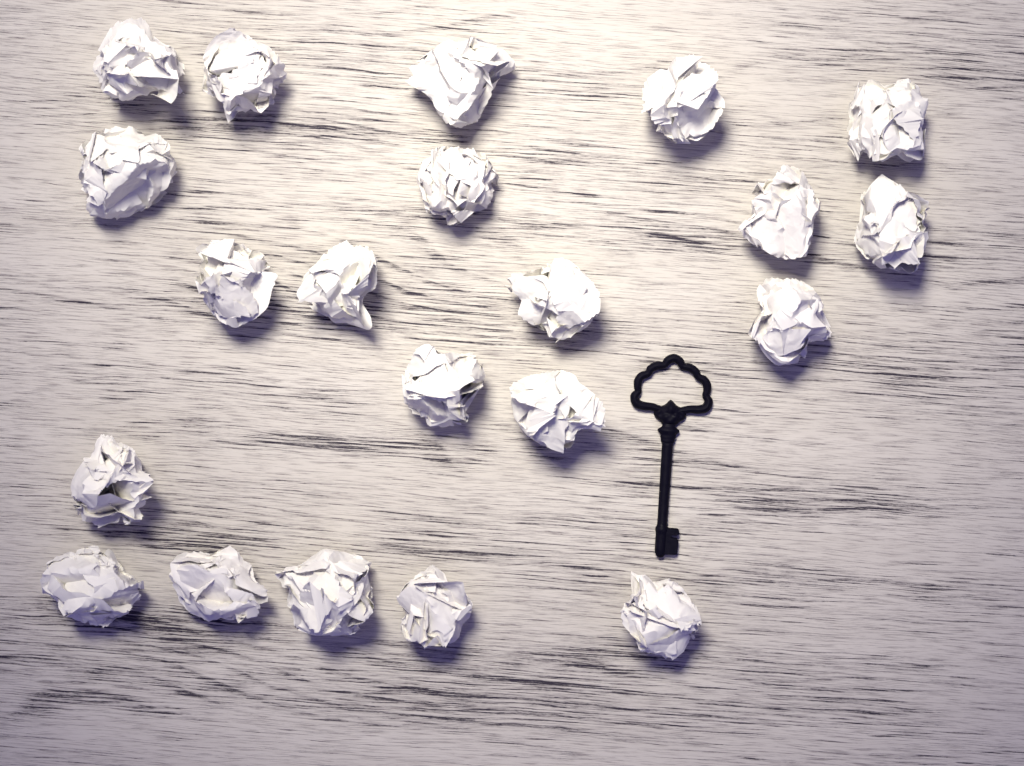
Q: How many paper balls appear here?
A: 21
